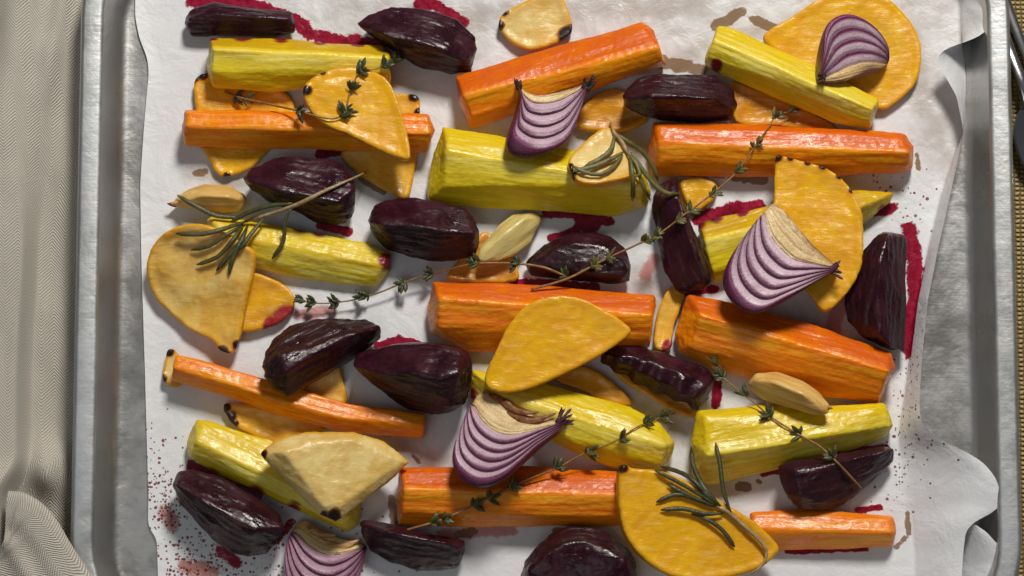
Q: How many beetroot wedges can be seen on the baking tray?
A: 15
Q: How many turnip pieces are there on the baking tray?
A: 22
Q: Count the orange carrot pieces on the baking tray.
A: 8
